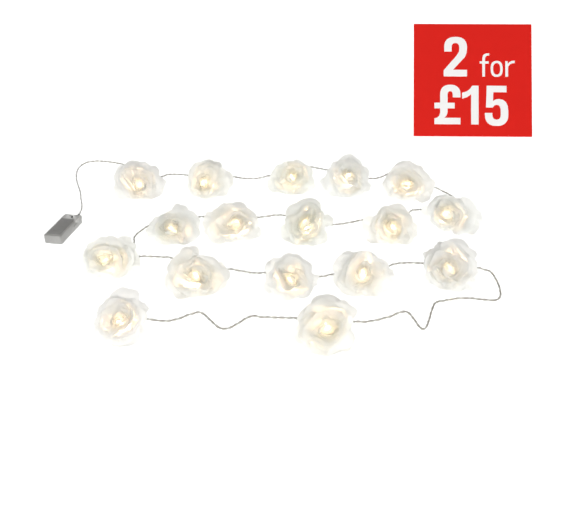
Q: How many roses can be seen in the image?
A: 17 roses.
